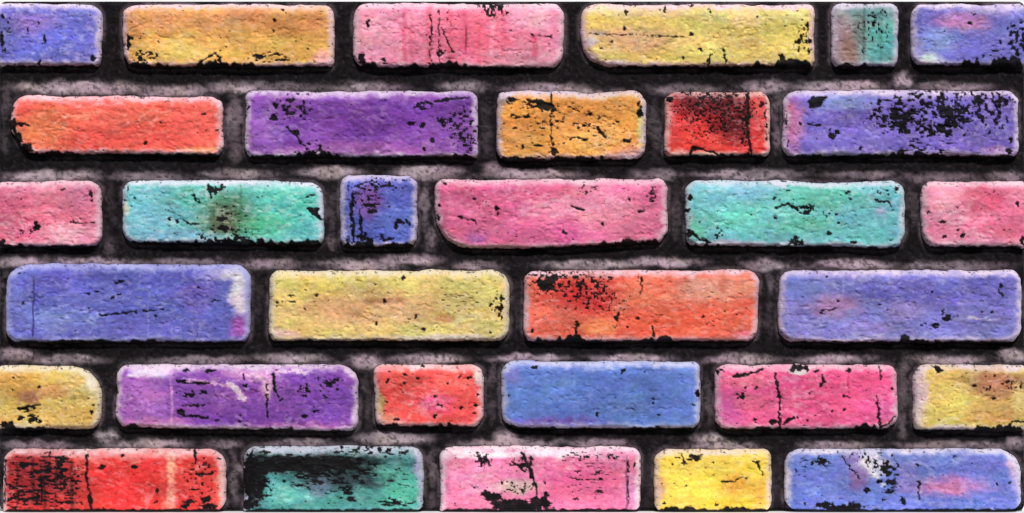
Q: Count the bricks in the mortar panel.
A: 32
